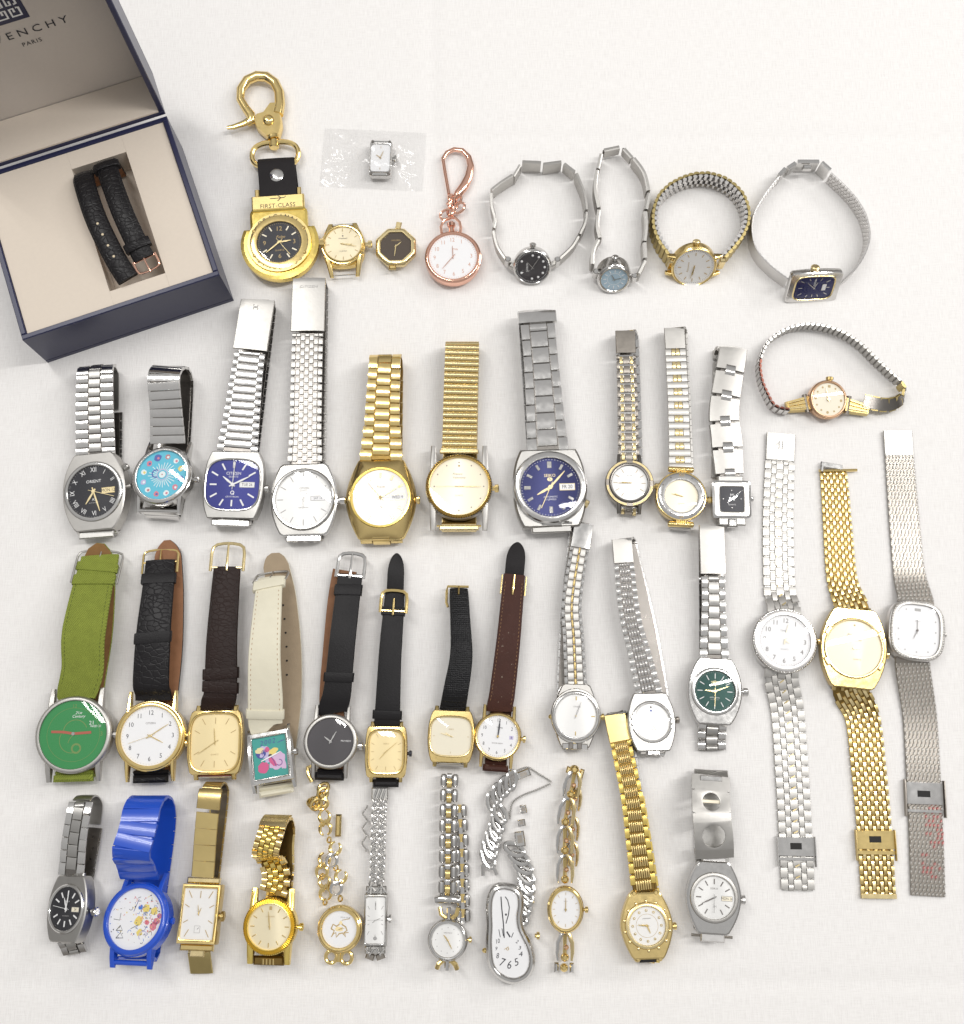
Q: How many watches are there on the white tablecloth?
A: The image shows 45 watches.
